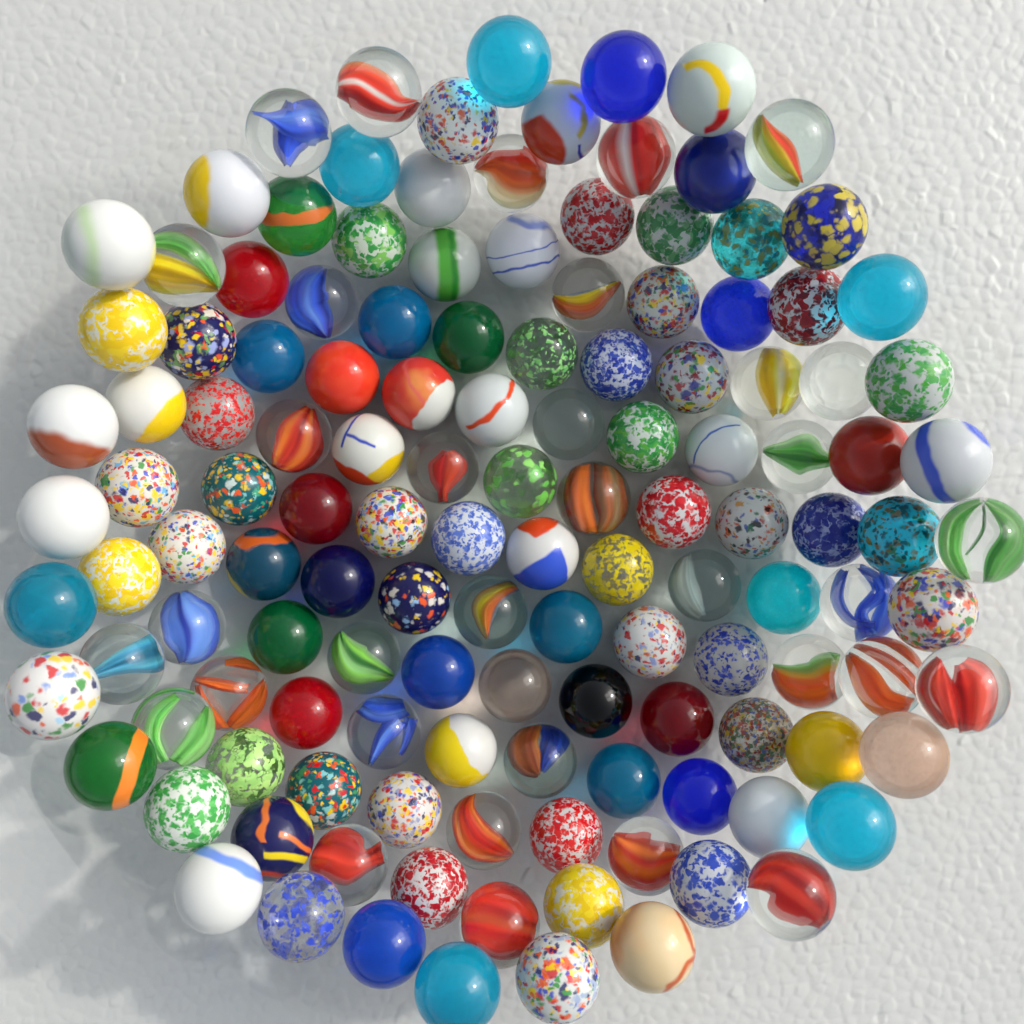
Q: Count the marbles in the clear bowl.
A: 132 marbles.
